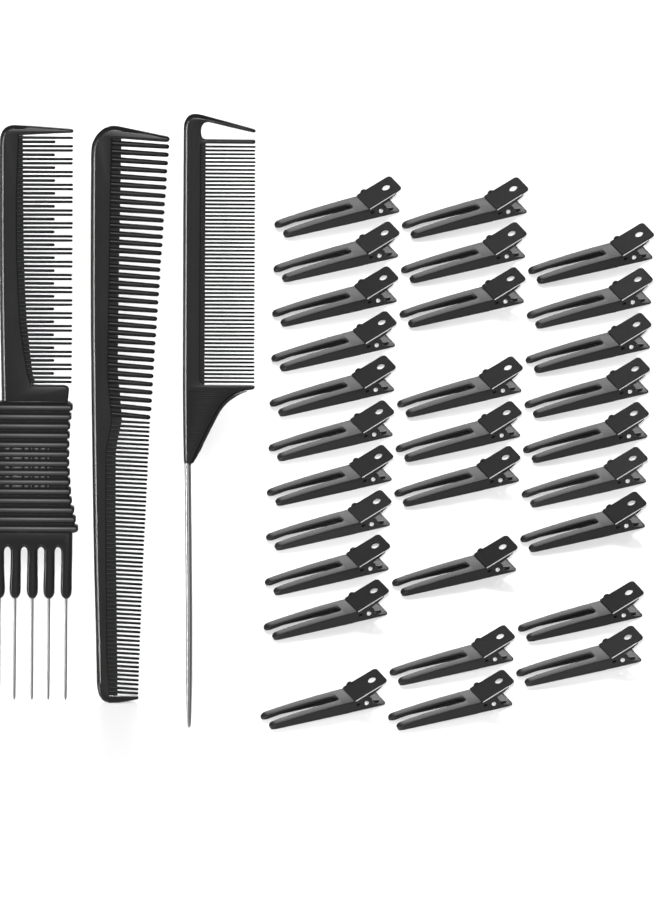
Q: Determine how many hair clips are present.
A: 29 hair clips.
